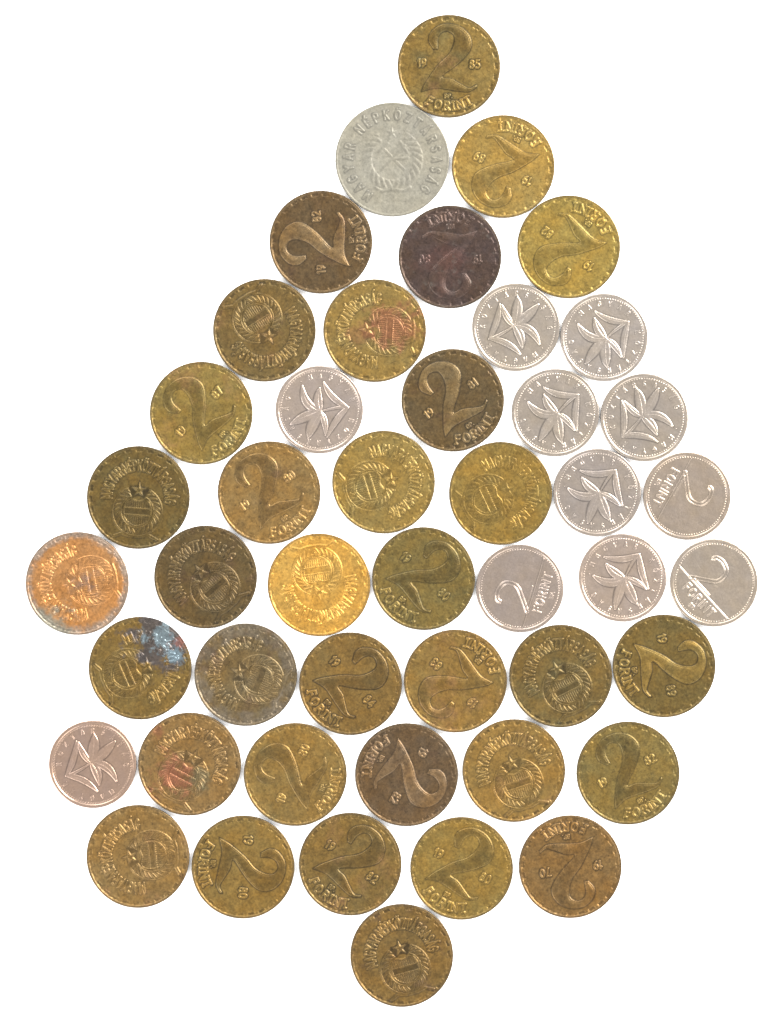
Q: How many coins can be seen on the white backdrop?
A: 46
